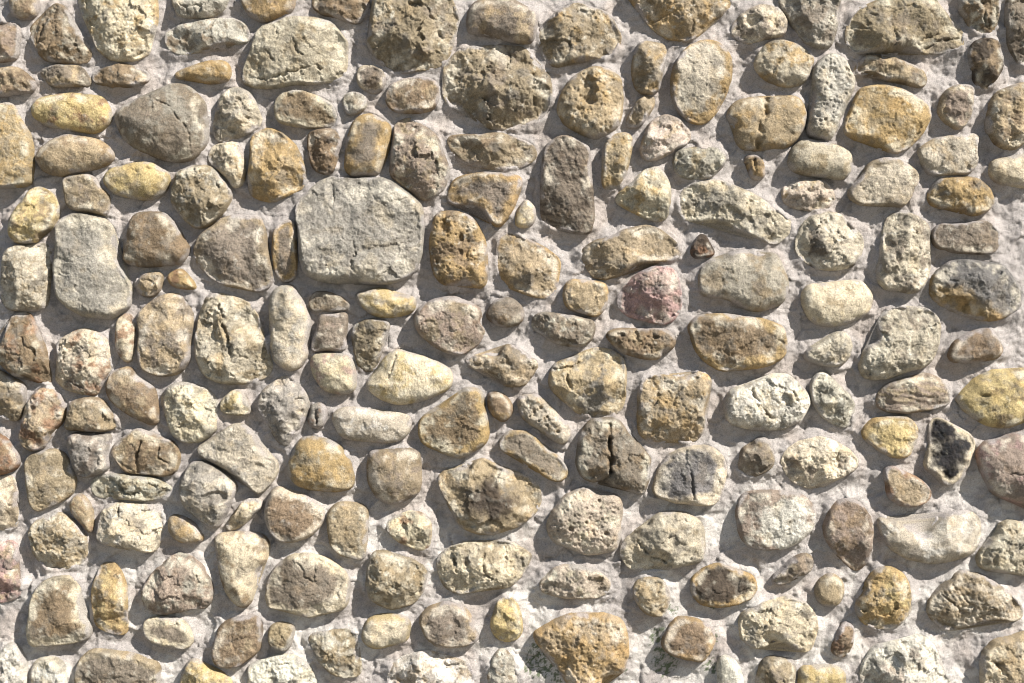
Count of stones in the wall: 200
